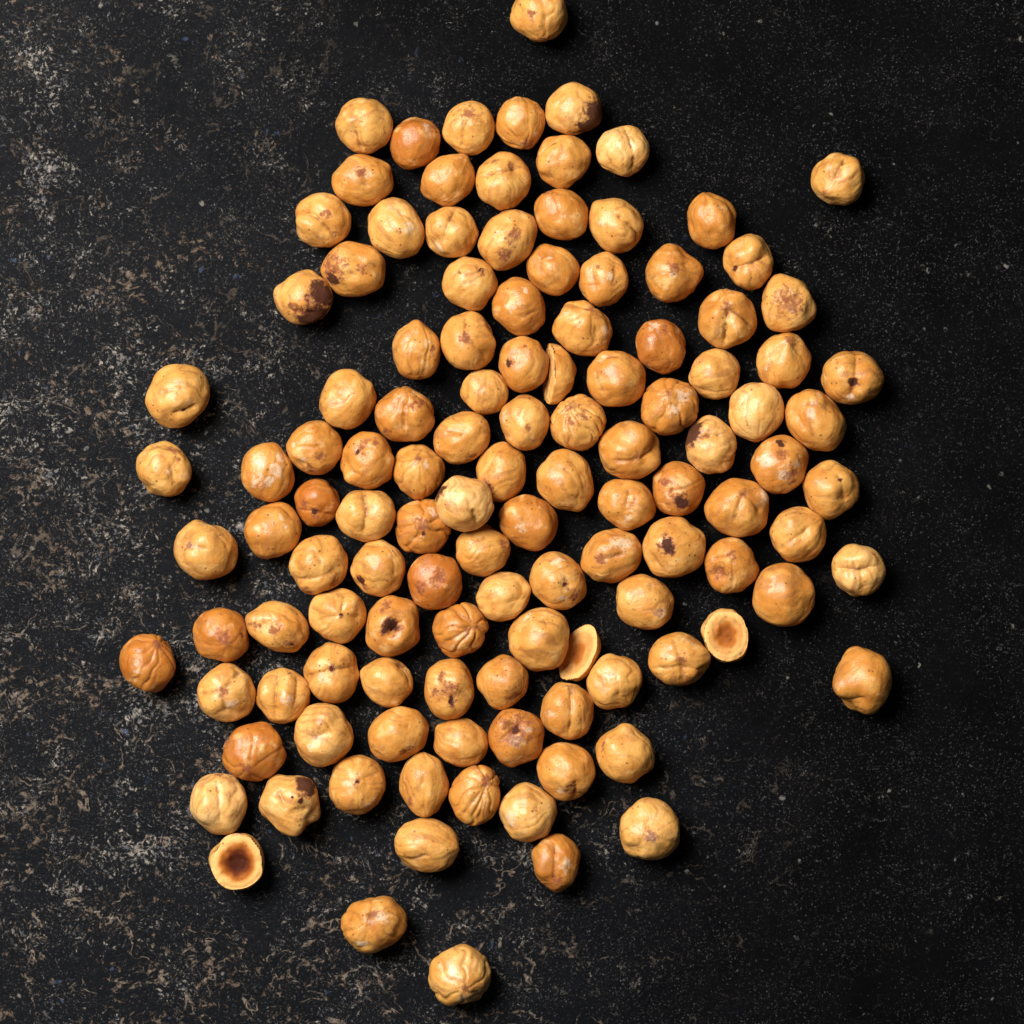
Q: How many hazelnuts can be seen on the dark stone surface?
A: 121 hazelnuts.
